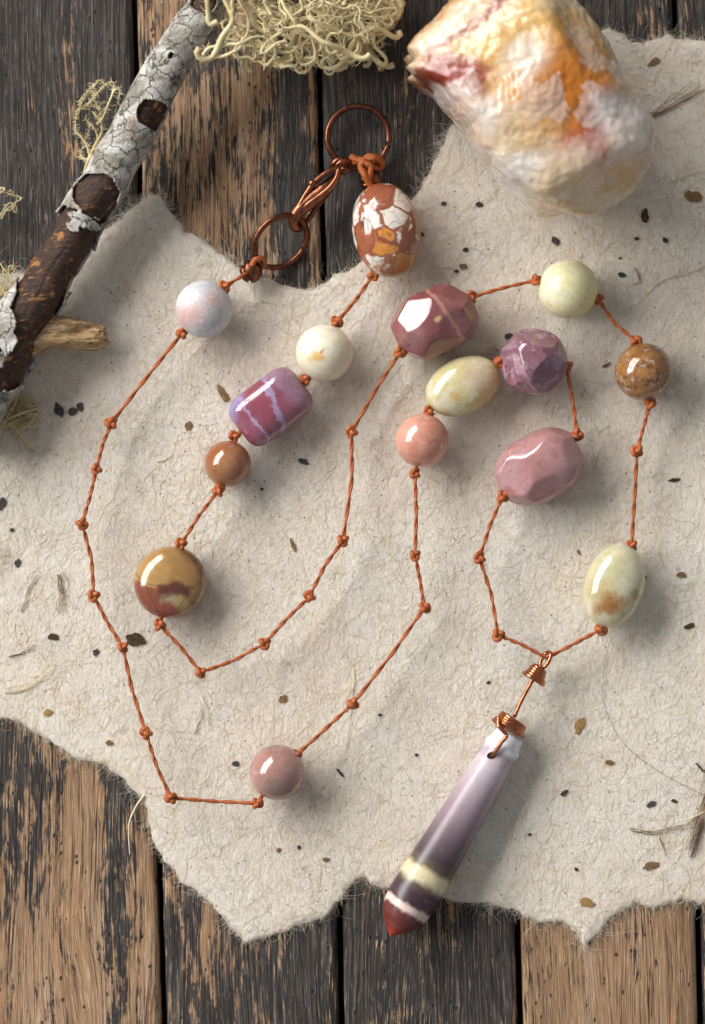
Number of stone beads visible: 15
